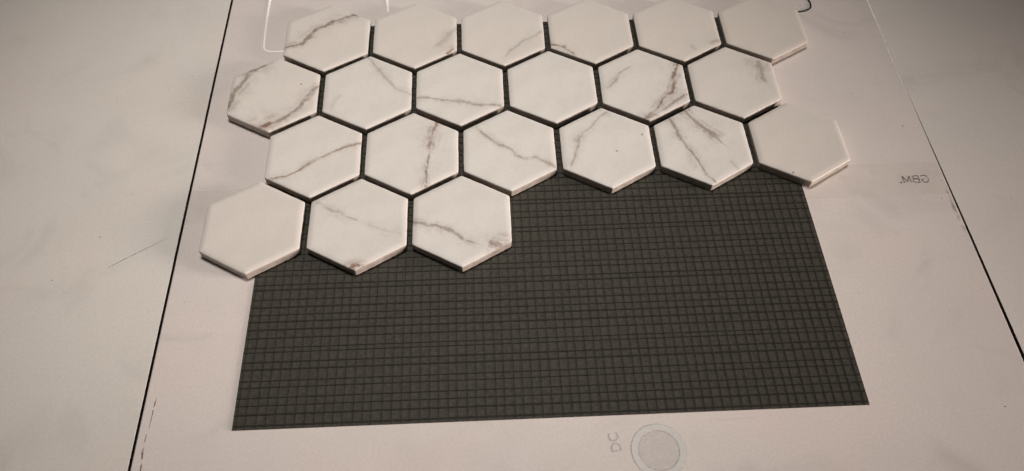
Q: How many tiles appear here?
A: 21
